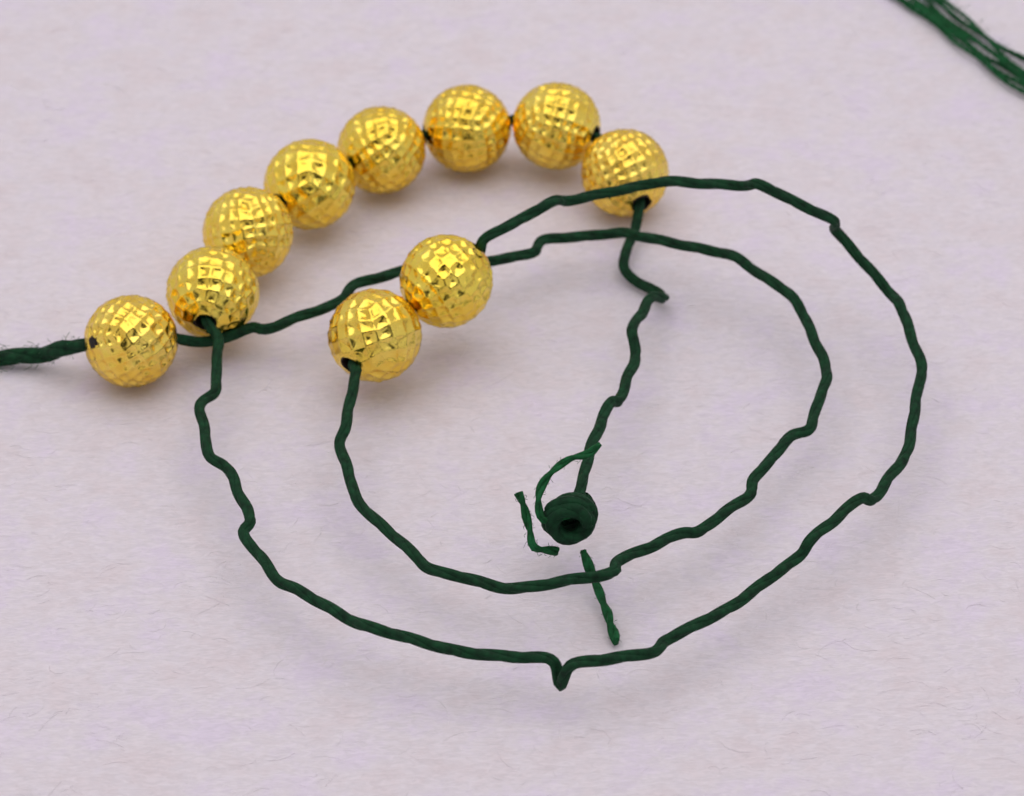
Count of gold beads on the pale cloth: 10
